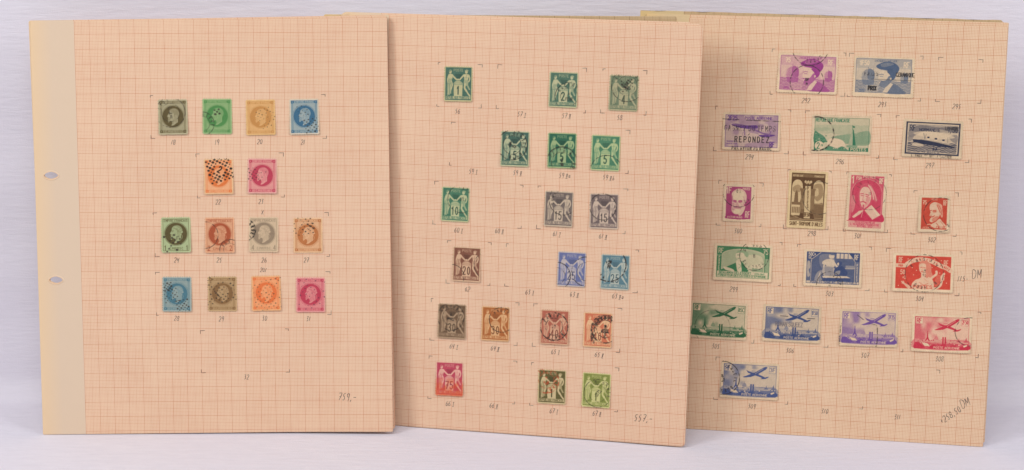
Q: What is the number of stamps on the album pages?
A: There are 50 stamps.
